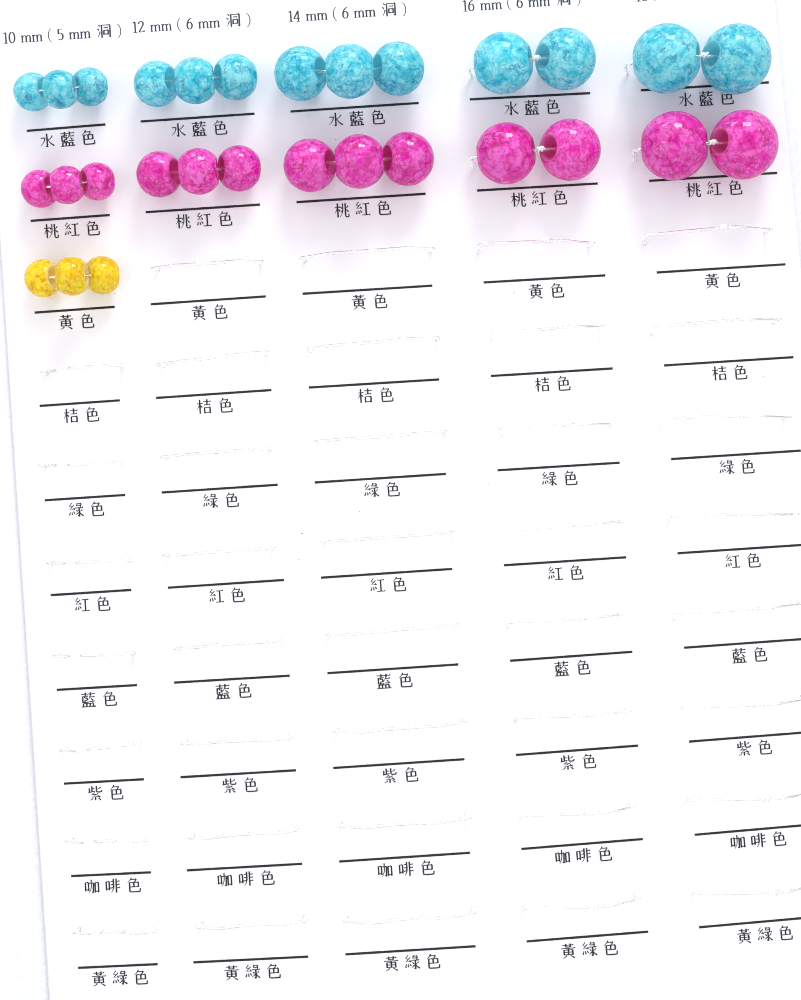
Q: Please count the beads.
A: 29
